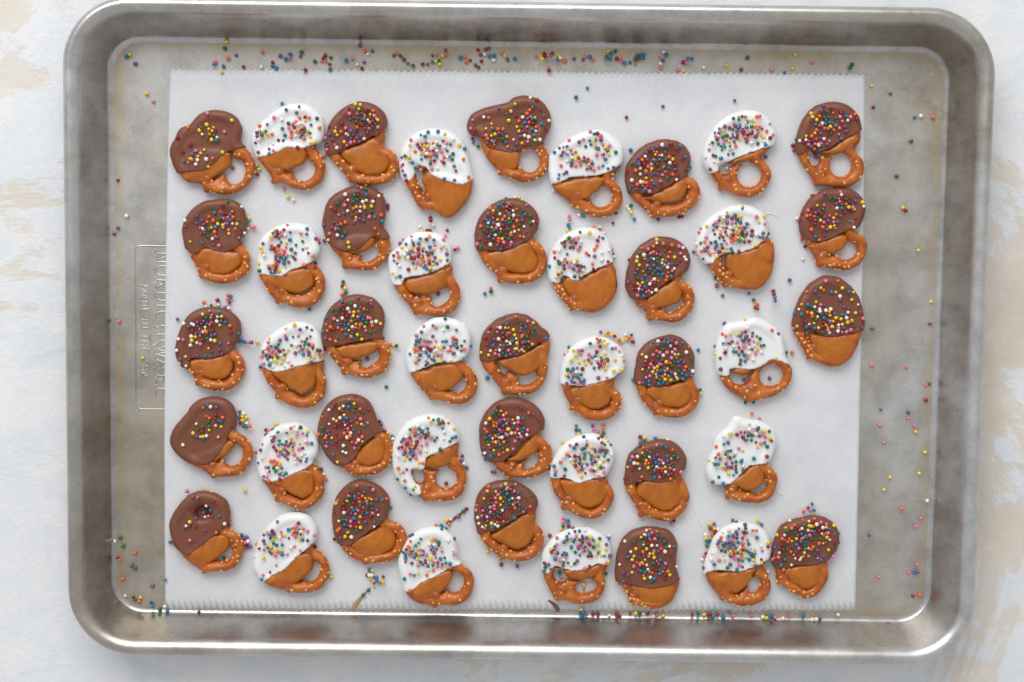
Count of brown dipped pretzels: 24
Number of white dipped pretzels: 20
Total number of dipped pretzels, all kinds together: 44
